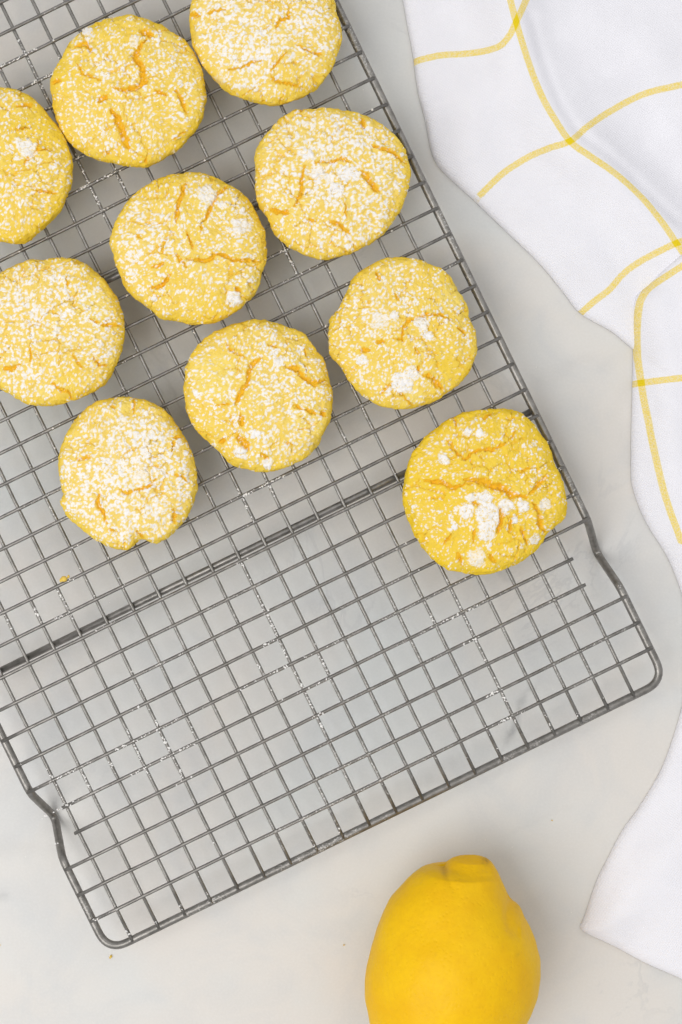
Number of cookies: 10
